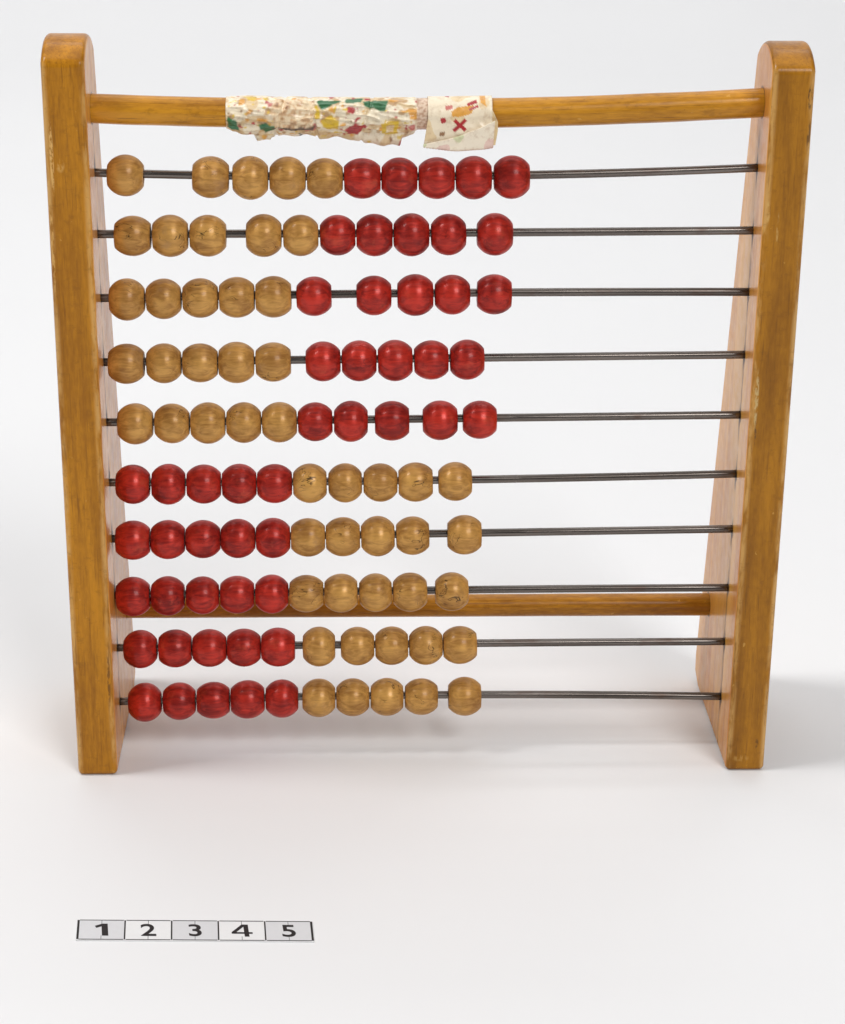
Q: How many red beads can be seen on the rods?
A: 50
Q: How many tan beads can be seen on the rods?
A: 50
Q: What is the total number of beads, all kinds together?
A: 100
